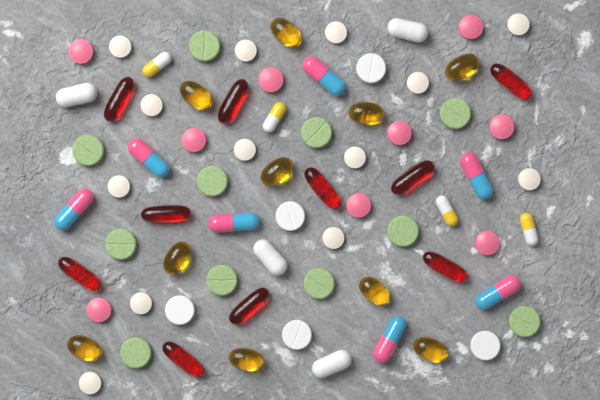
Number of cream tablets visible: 13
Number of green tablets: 11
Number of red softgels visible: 10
